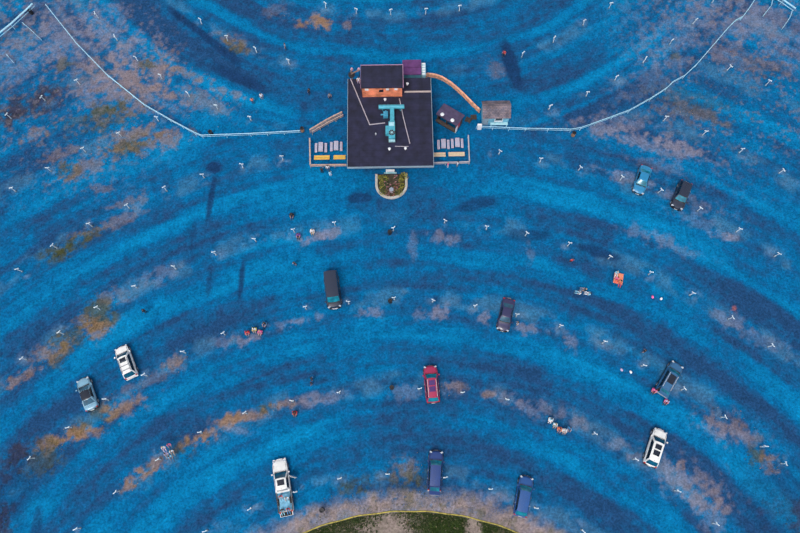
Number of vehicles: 12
